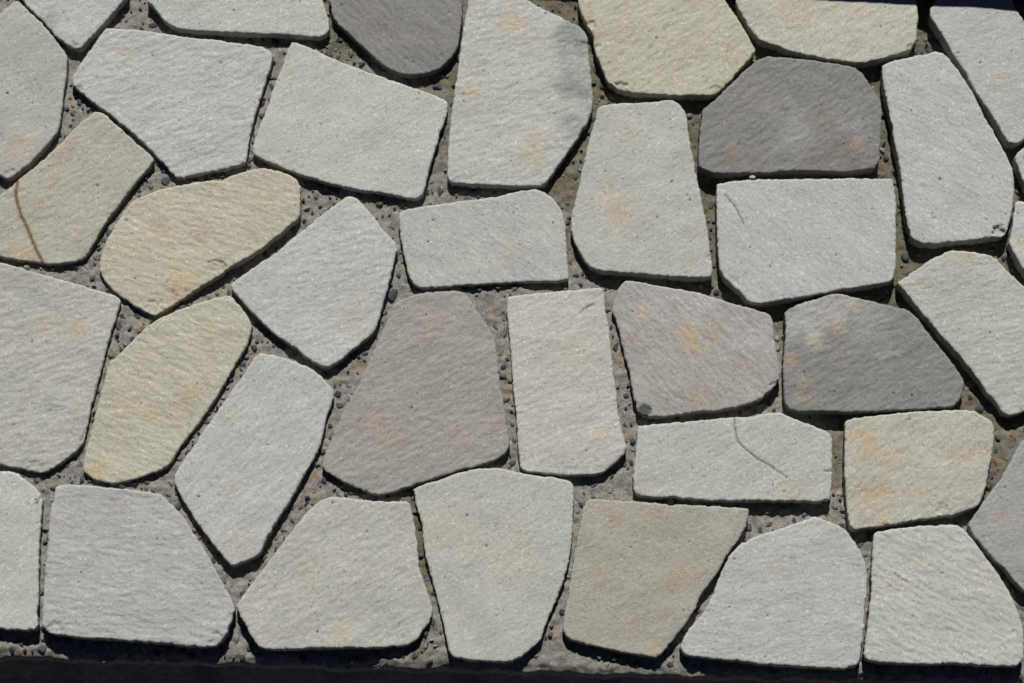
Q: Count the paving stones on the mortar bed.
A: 38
